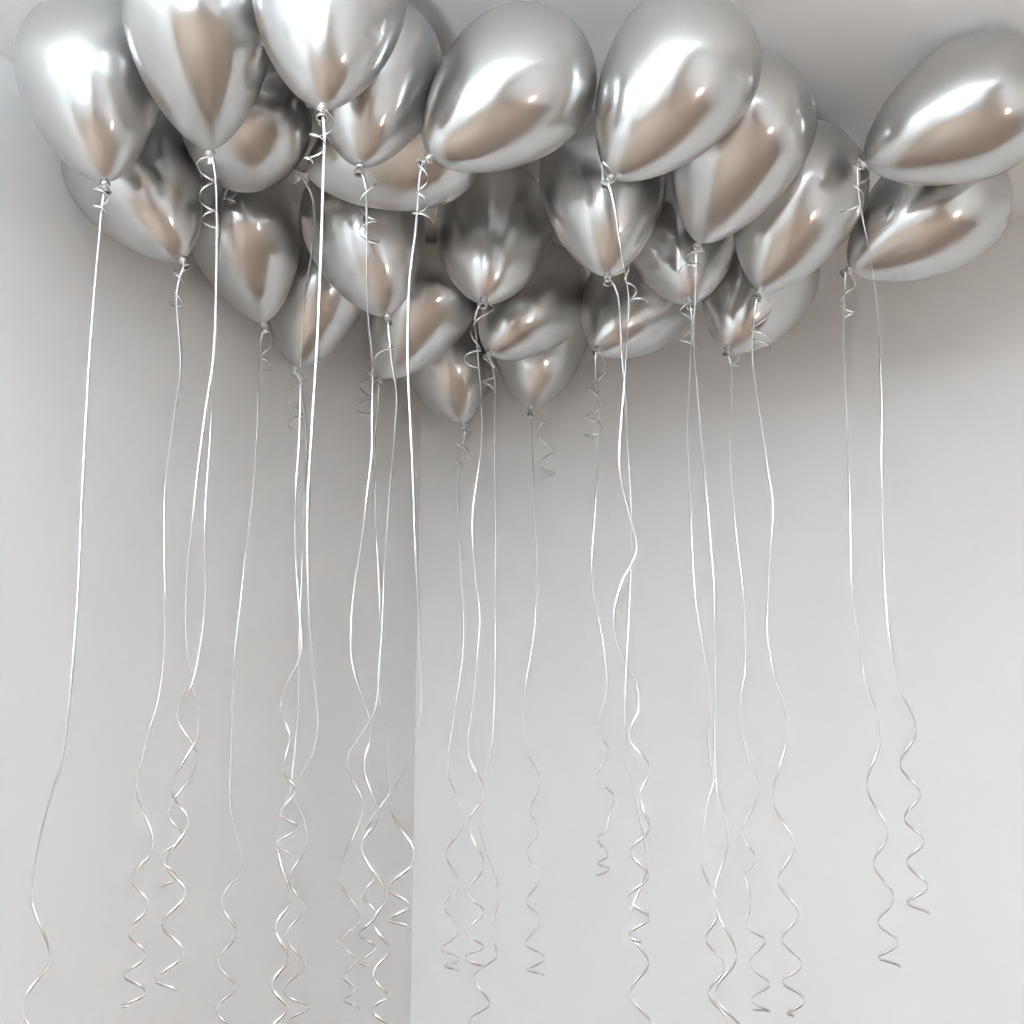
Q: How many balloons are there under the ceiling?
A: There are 25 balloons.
